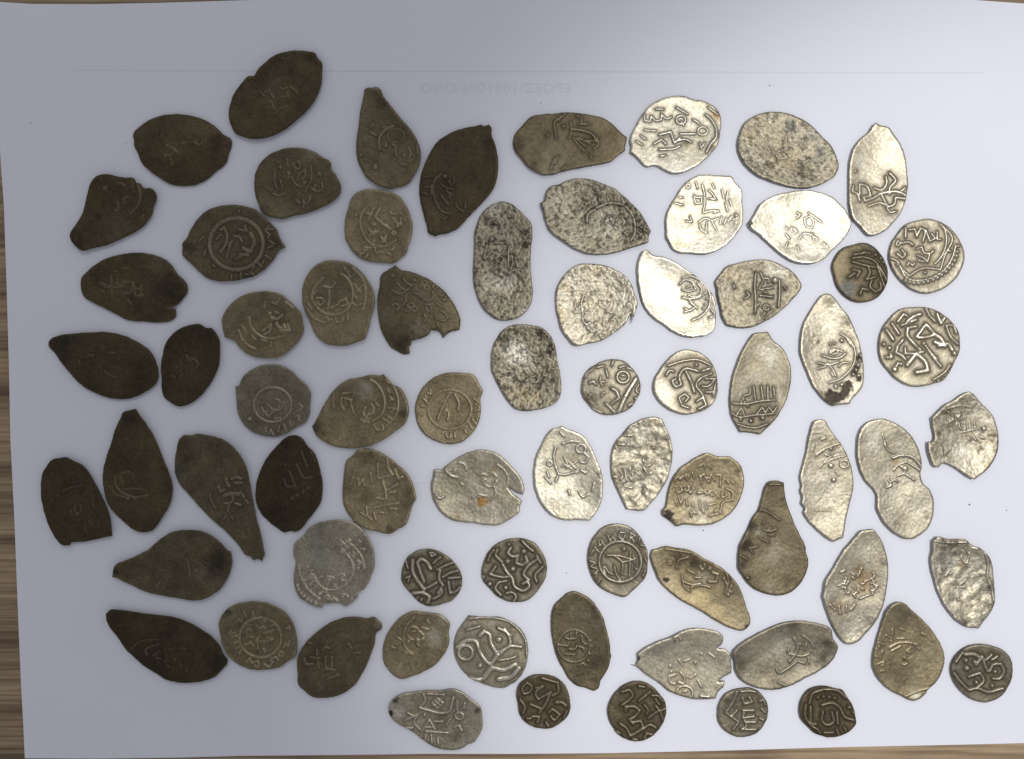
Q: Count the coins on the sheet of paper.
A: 72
